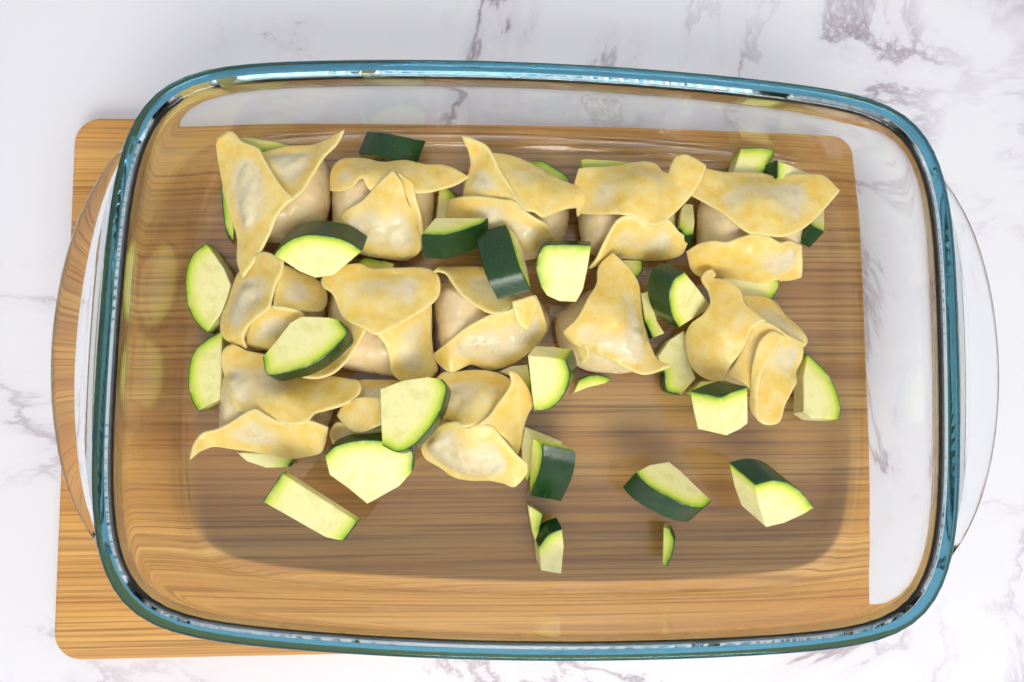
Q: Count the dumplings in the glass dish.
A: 13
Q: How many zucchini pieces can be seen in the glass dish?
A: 40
